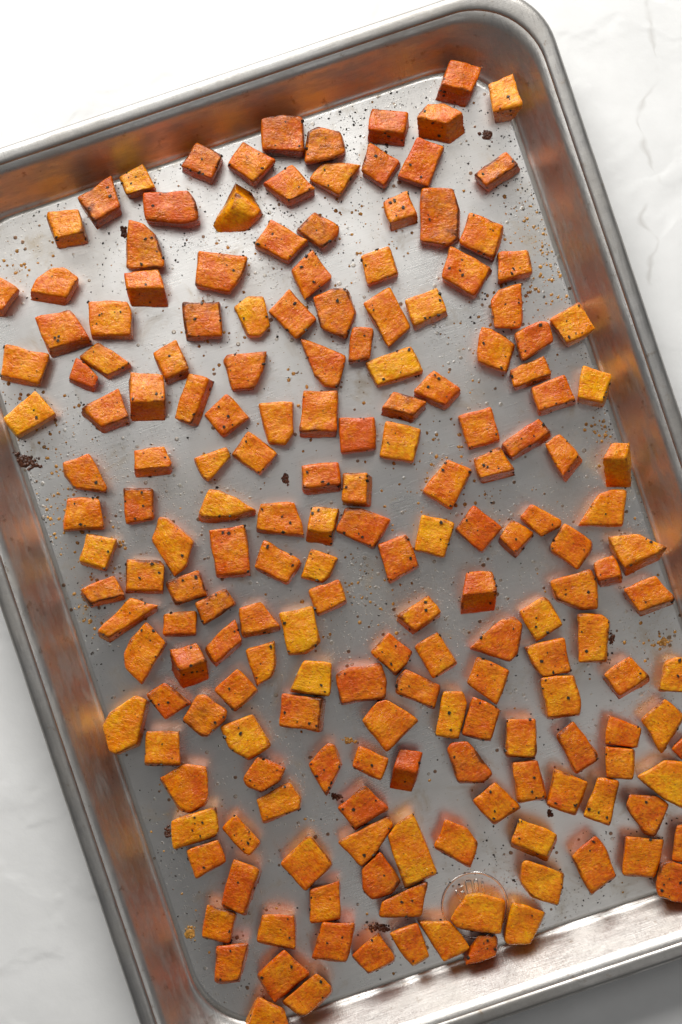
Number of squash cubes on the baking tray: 188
